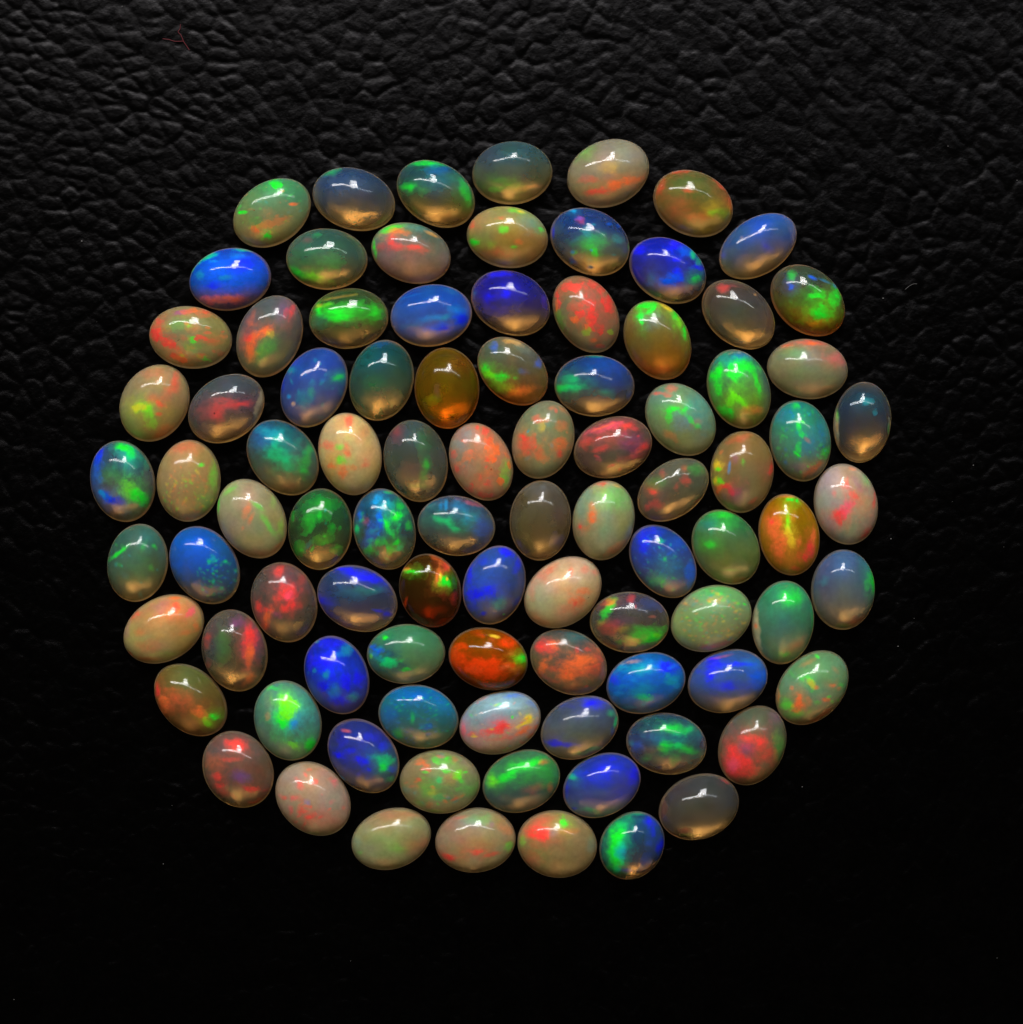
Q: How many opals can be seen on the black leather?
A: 92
